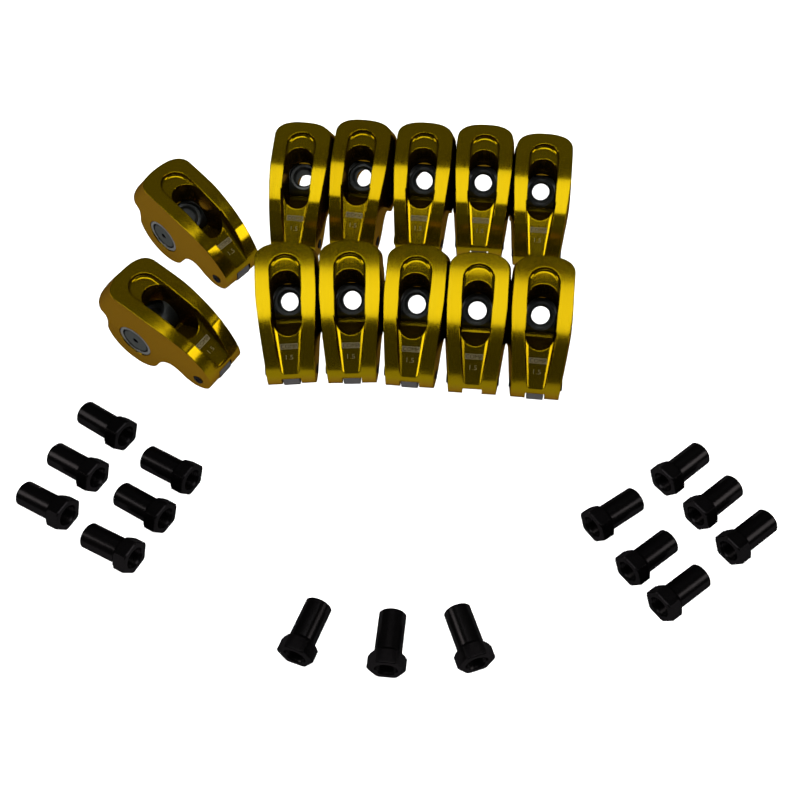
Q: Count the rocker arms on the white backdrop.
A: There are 12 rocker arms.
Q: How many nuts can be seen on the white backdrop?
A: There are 15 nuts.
